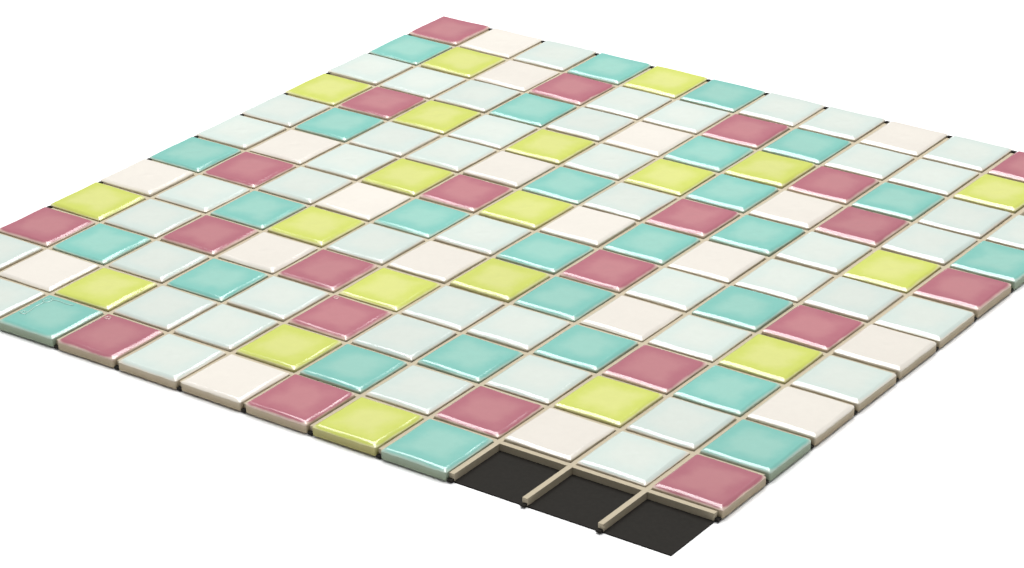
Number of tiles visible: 138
